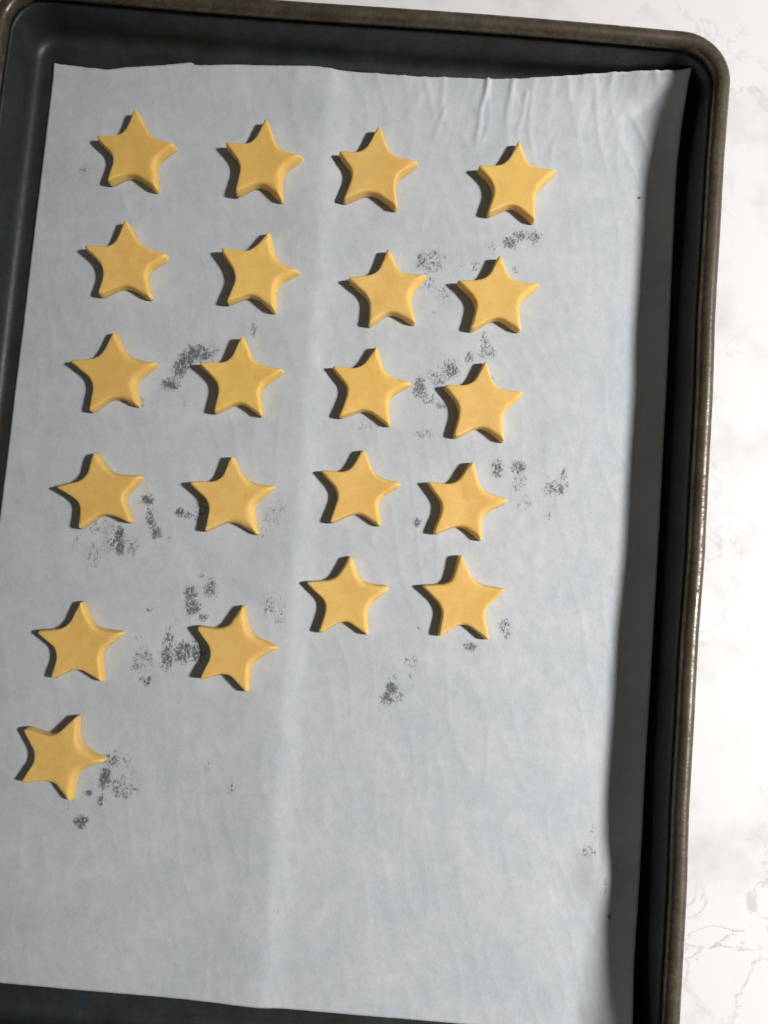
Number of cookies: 21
